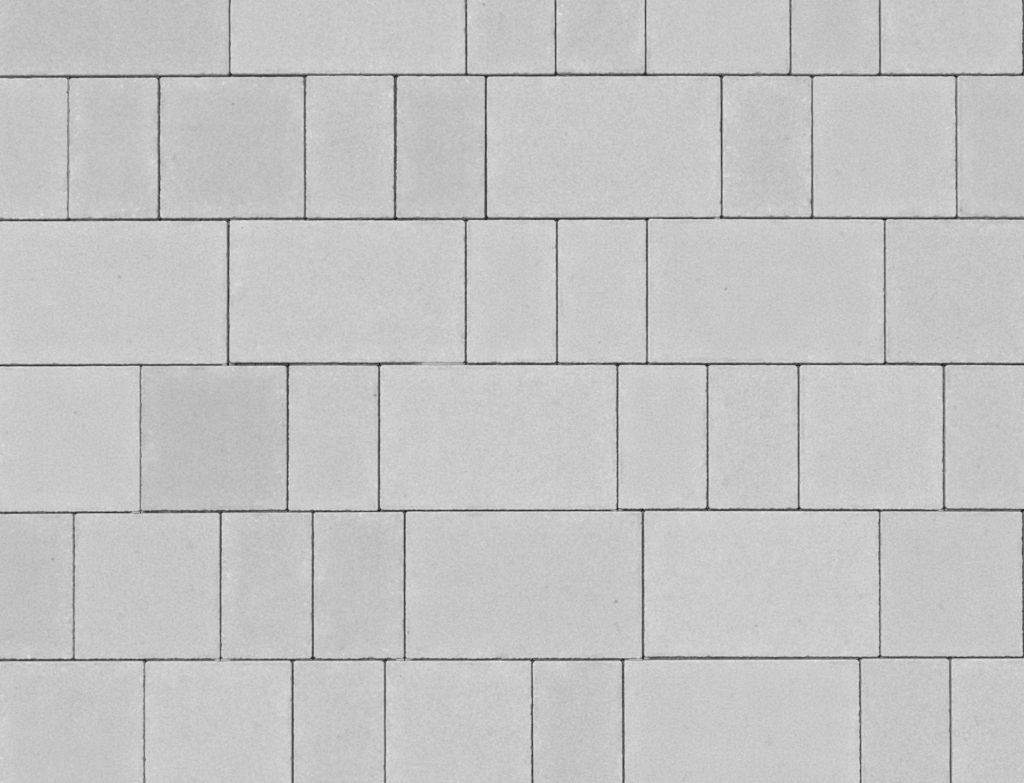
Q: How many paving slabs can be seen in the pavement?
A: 45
